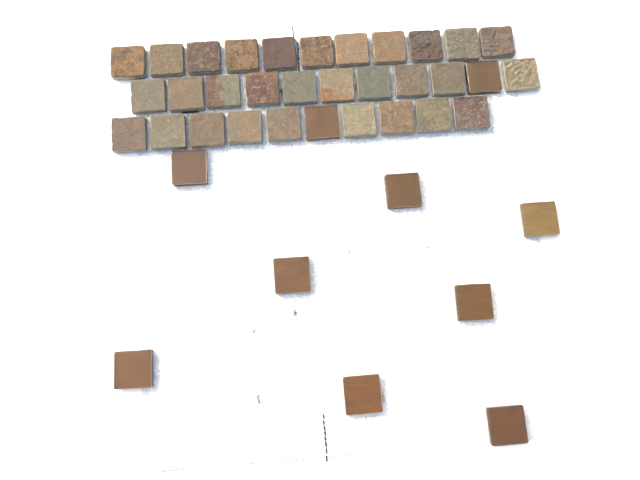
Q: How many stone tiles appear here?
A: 30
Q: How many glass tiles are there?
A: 10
